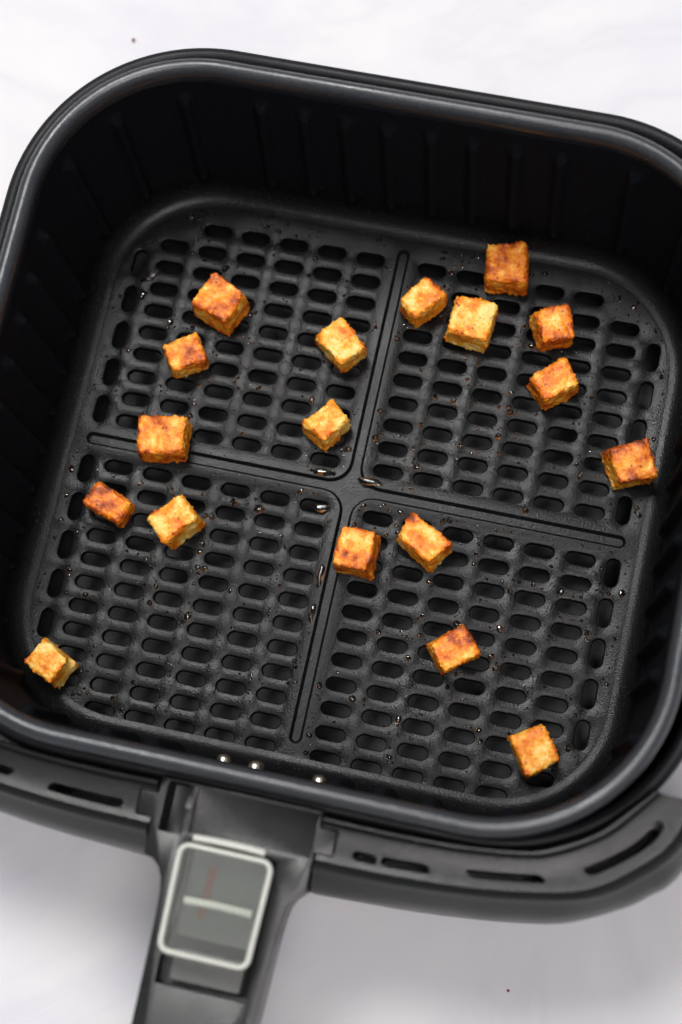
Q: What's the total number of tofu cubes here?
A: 18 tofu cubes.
